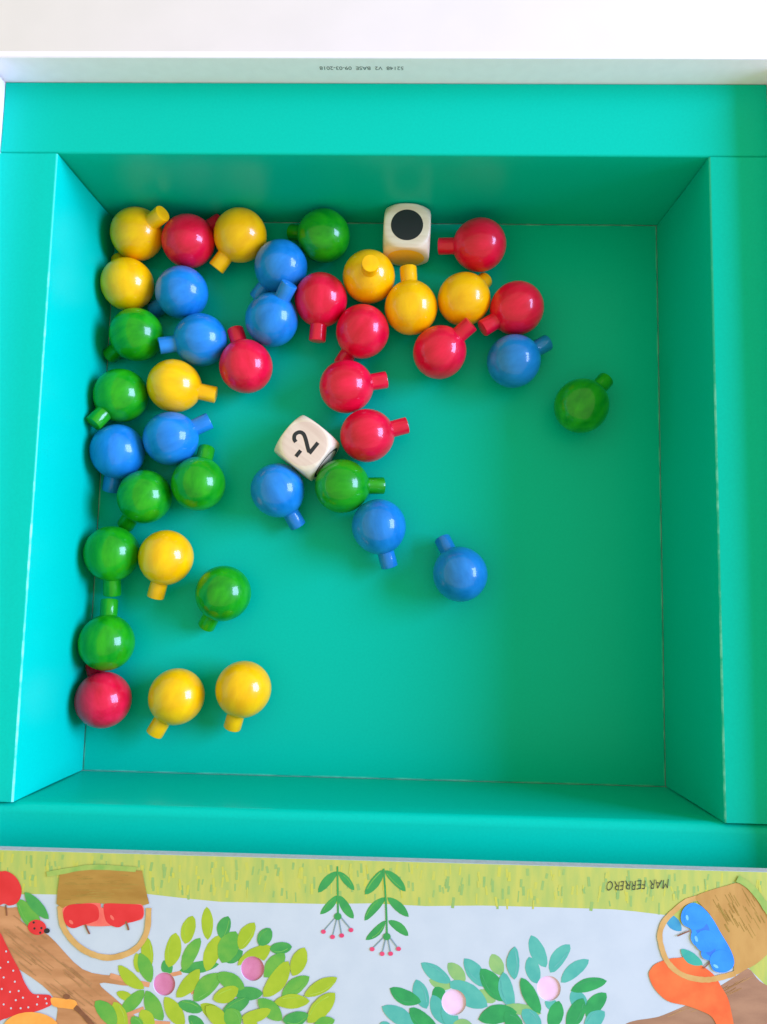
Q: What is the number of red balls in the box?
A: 10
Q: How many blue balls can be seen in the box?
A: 10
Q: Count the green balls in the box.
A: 10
